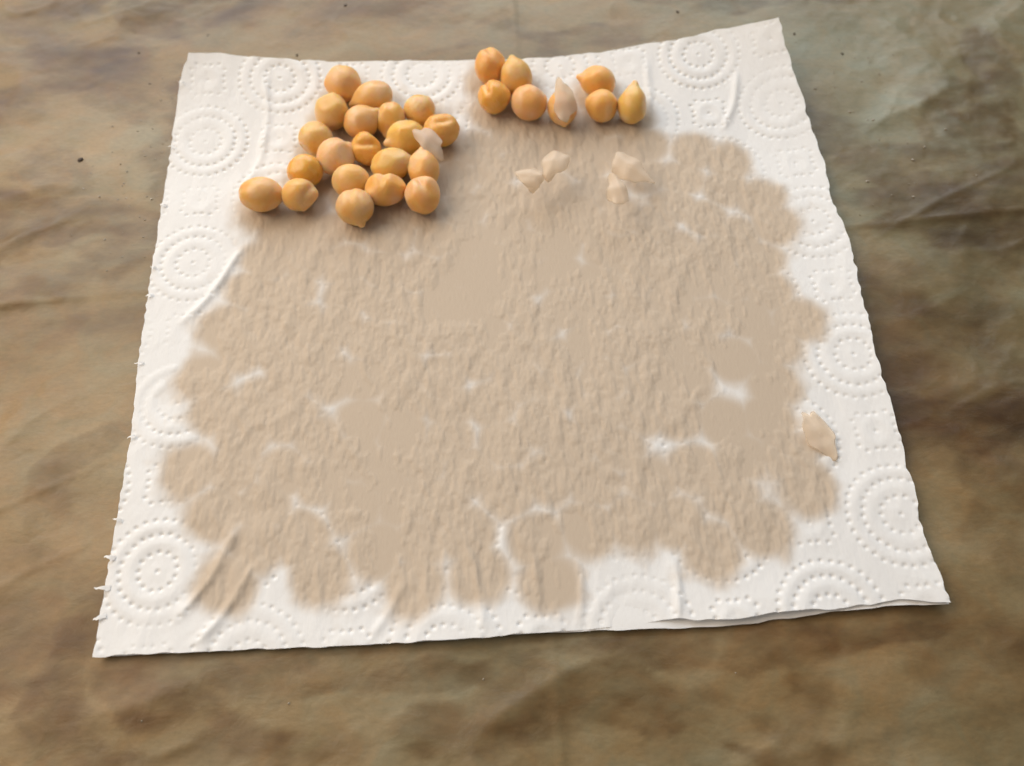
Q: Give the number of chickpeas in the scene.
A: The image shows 28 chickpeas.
